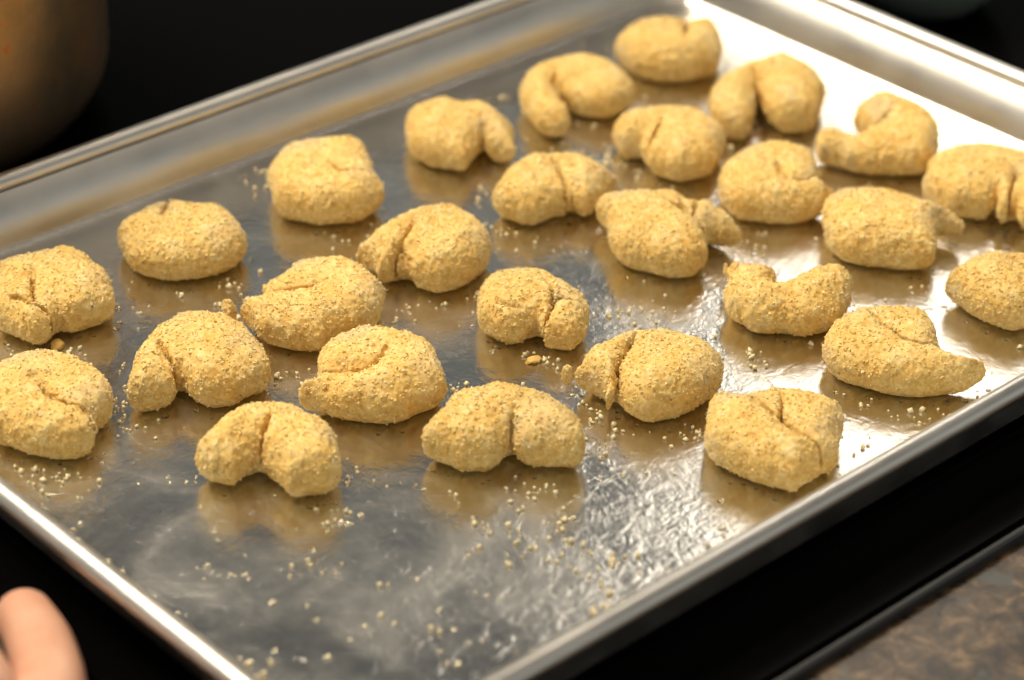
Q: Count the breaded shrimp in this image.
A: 27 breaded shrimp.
